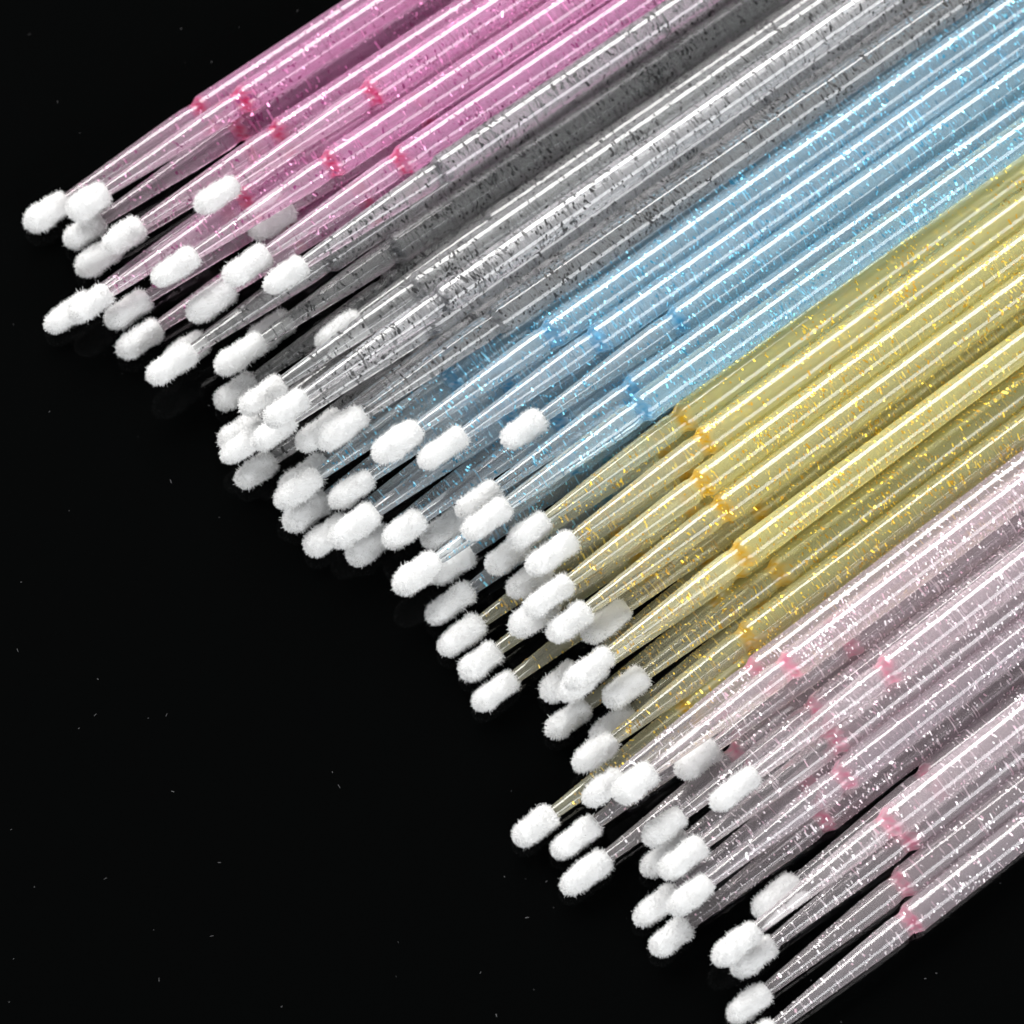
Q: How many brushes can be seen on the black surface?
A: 82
